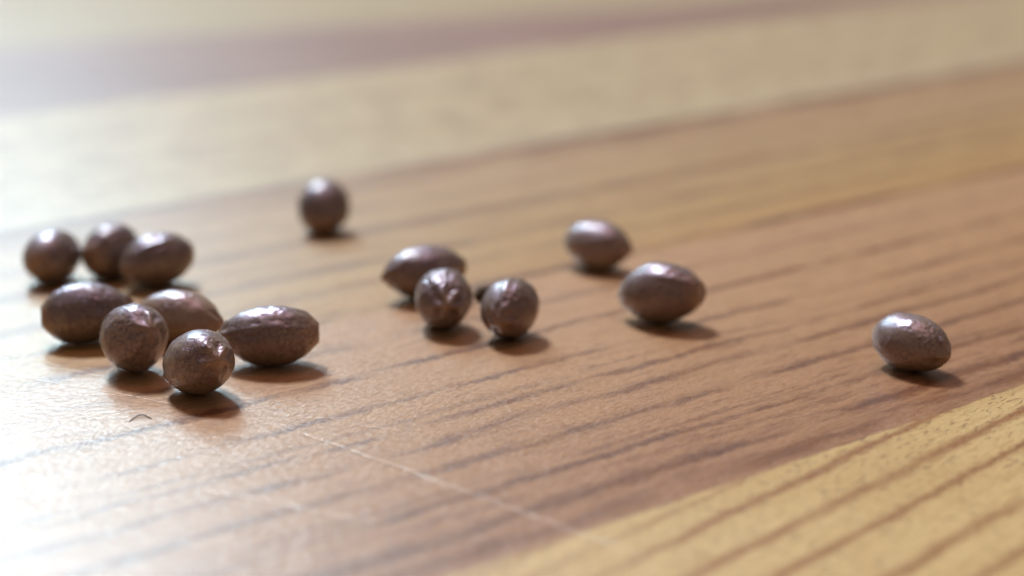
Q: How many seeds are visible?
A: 15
